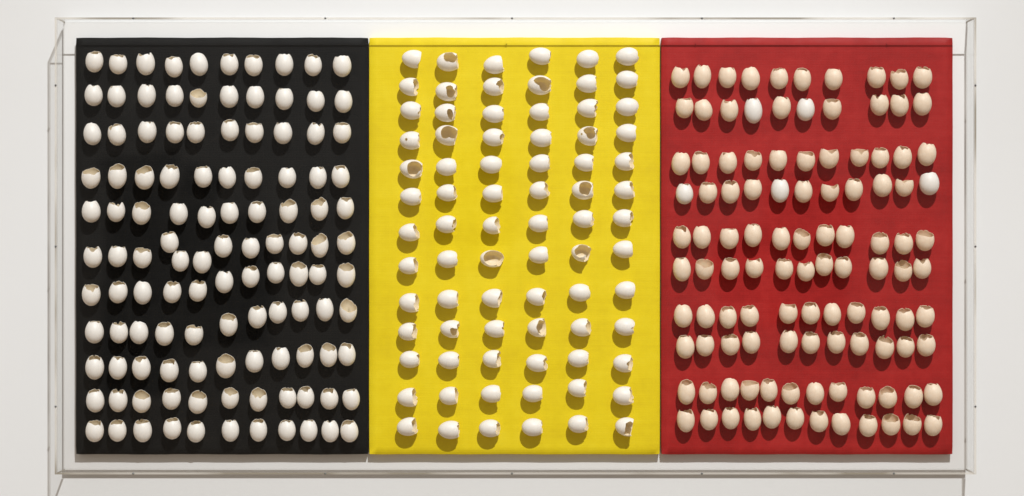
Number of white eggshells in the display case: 200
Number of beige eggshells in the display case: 105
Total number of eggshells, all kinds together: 305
